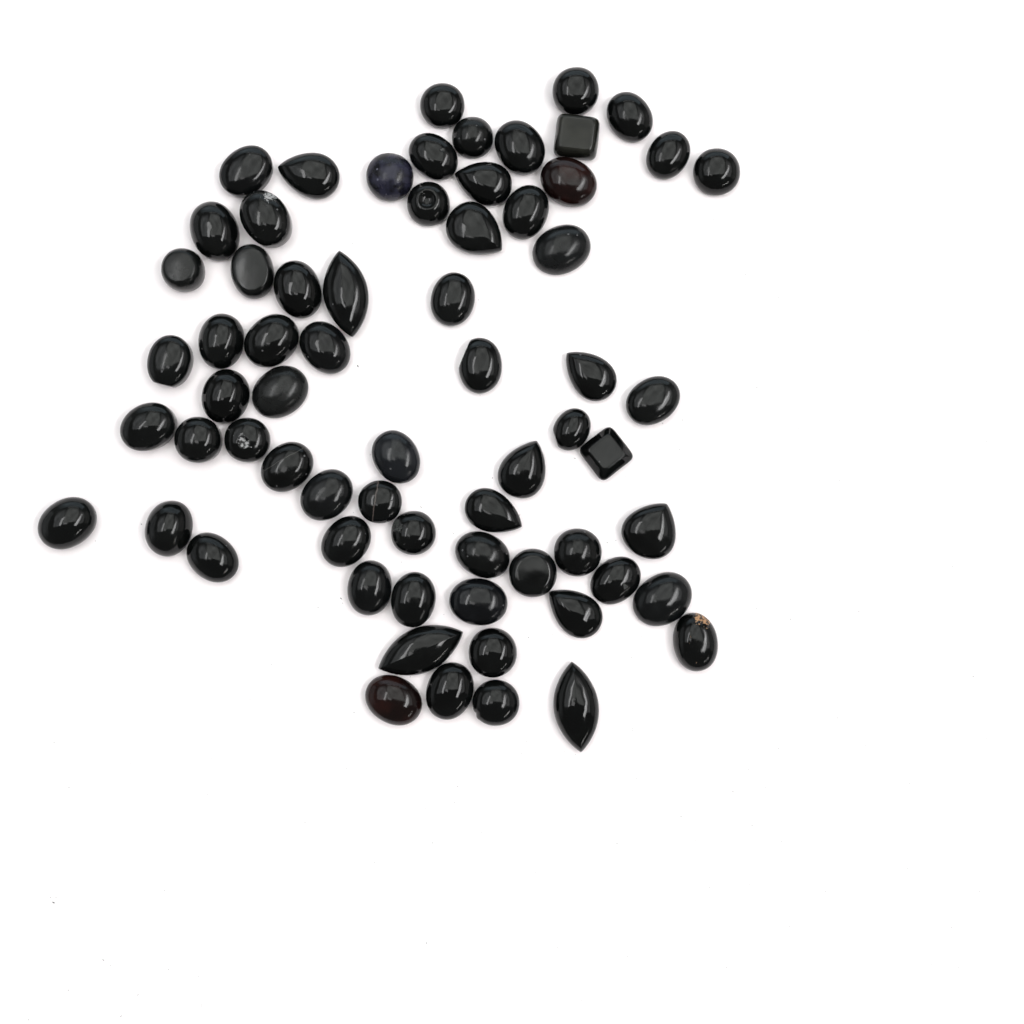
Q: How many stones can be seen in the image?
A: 67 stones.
